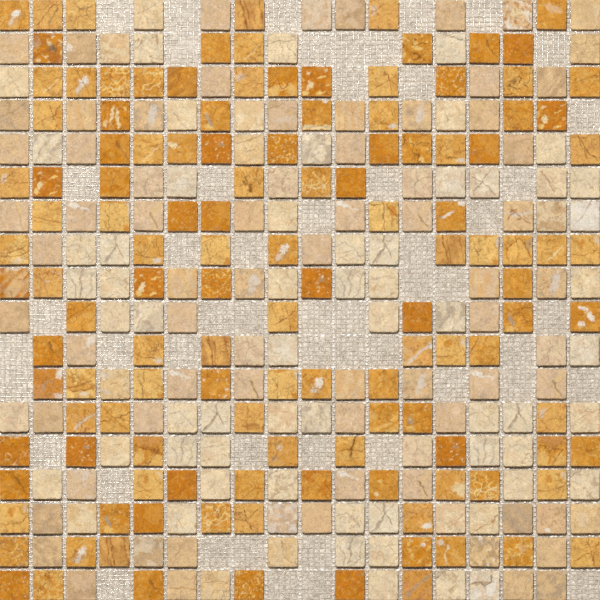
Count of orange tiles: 128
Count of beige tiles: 143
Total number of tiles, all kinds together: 271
